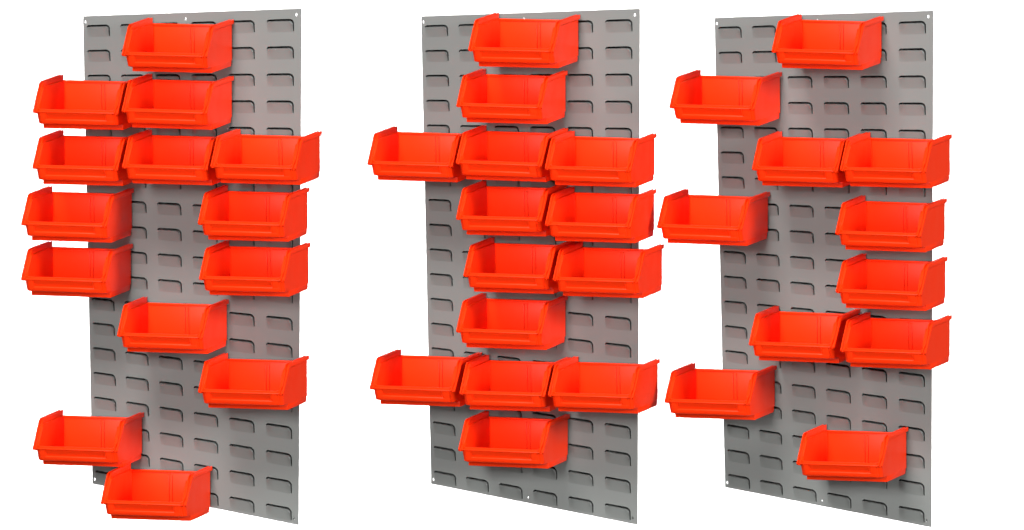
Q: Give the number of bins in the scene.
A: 39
